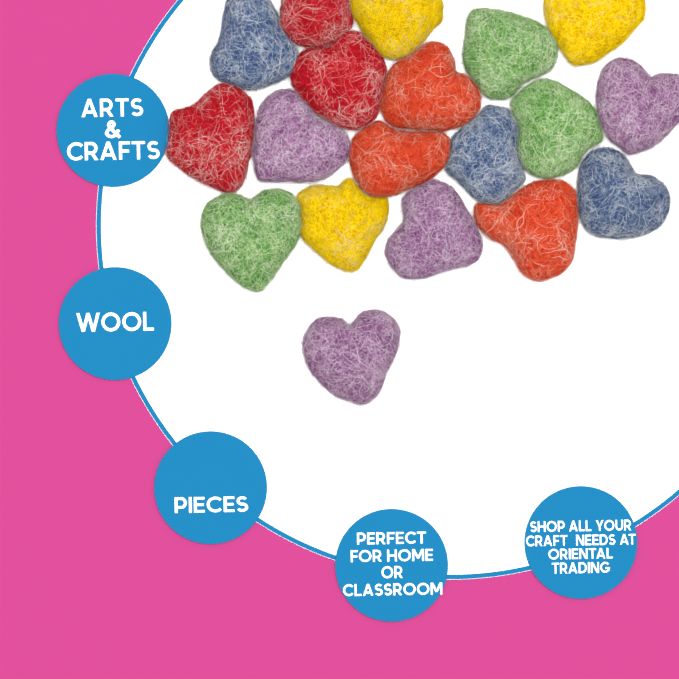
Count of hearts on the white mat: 19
